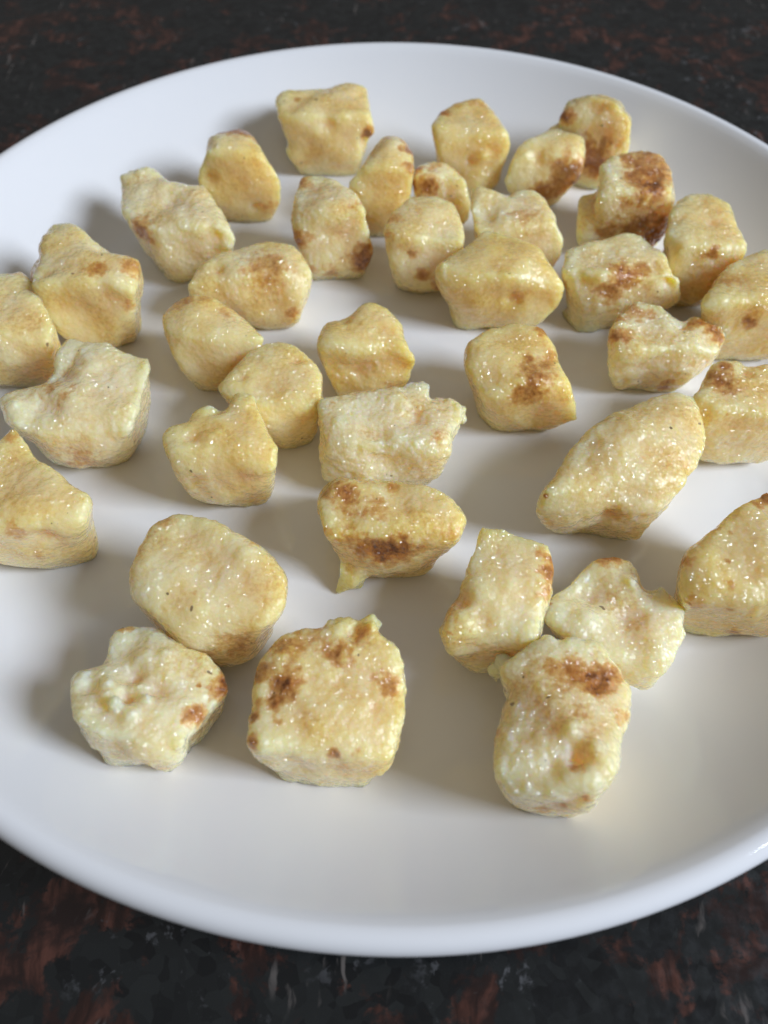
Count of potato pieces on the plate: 38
